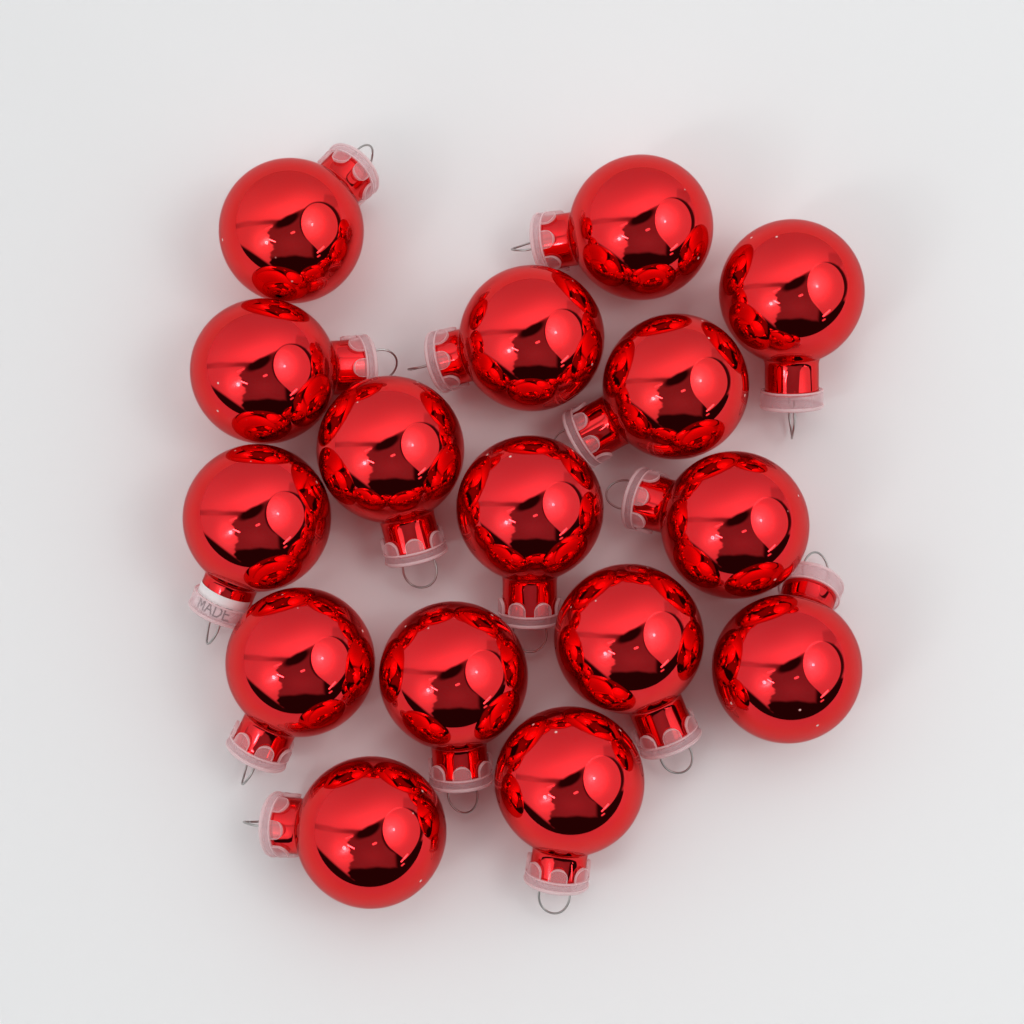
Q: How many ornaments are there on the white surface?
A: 16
